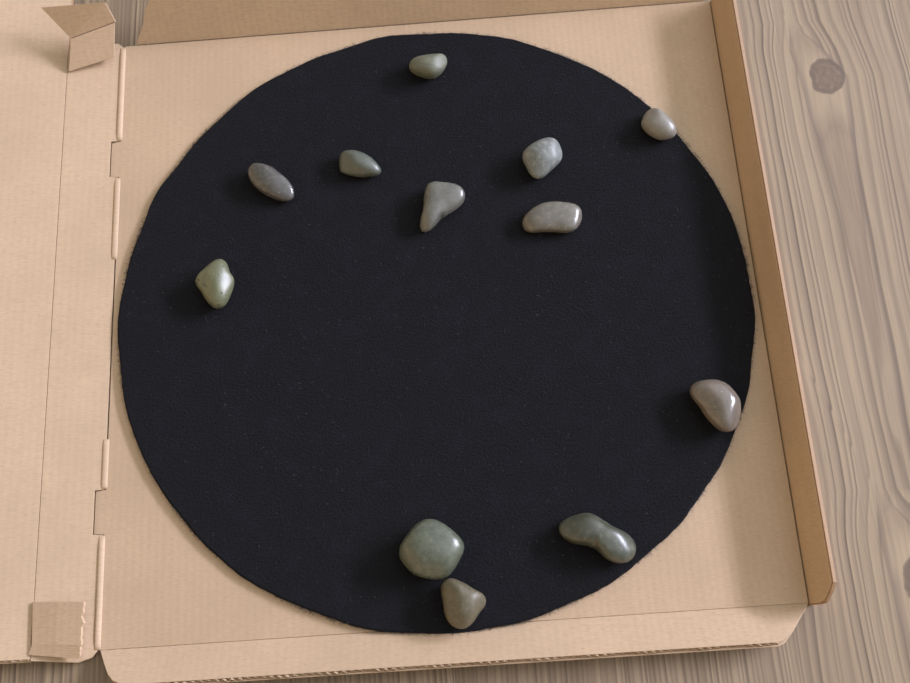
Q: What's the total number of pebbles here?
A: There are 12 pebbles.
